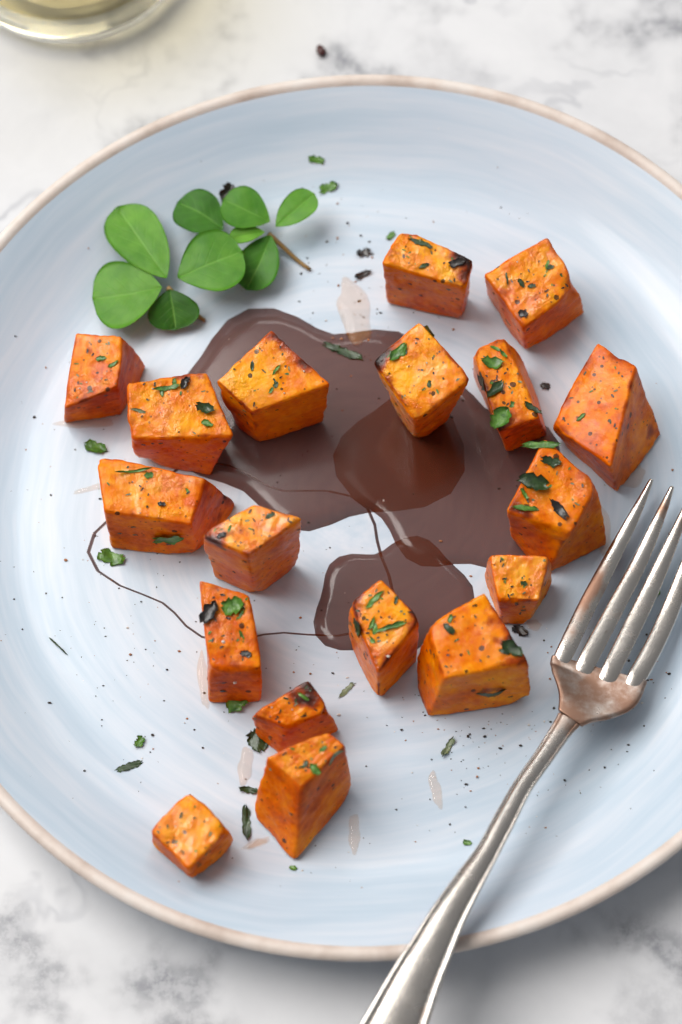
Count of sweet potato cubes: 18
